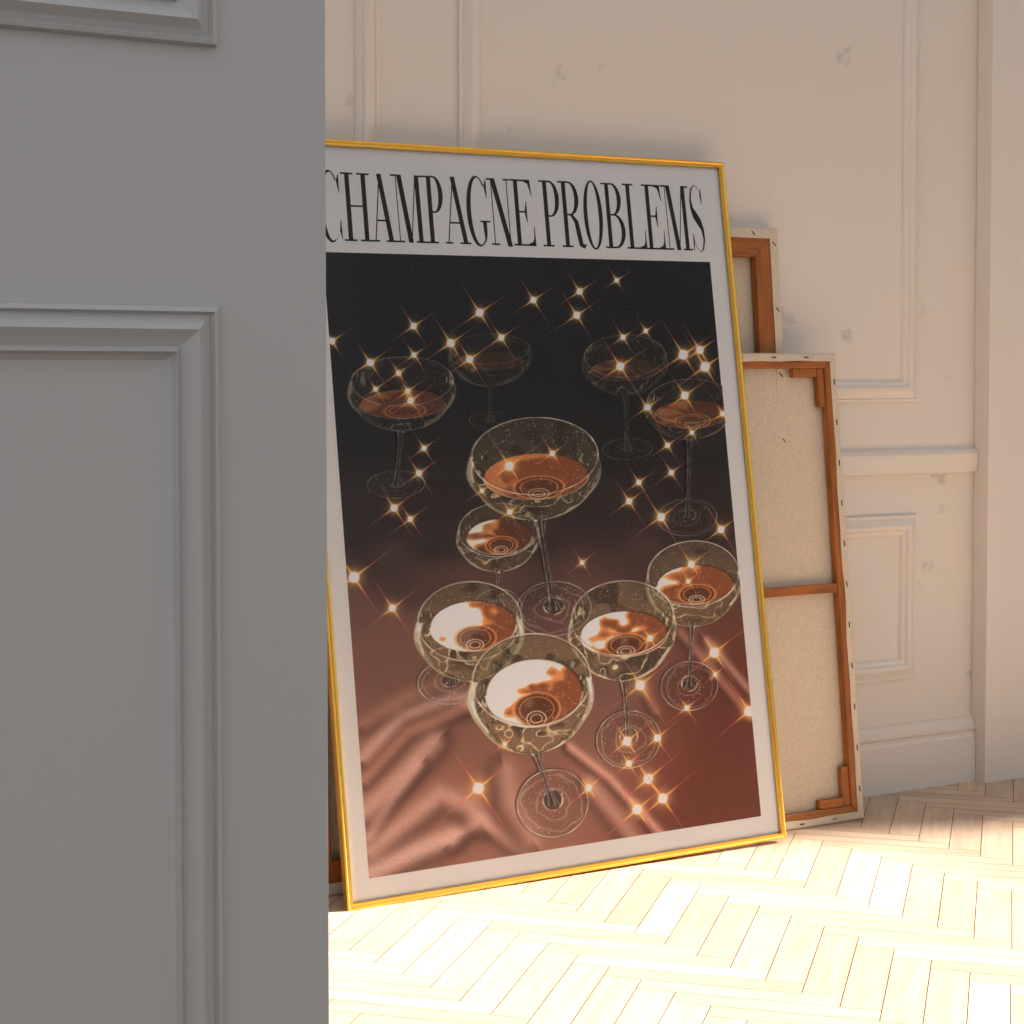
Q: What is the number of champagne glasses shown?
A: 10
